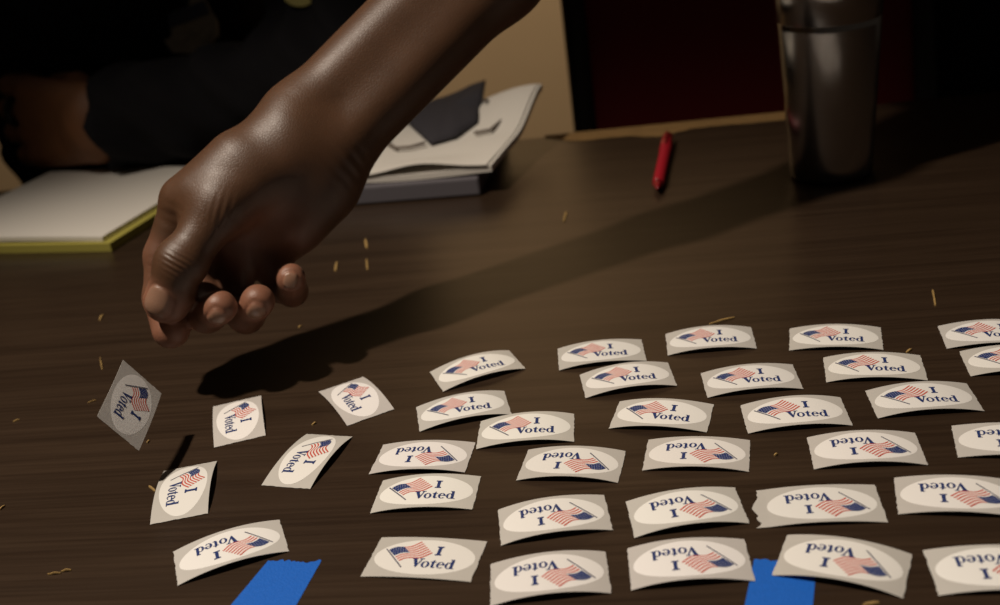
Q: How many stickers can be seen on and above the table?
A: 35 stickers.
